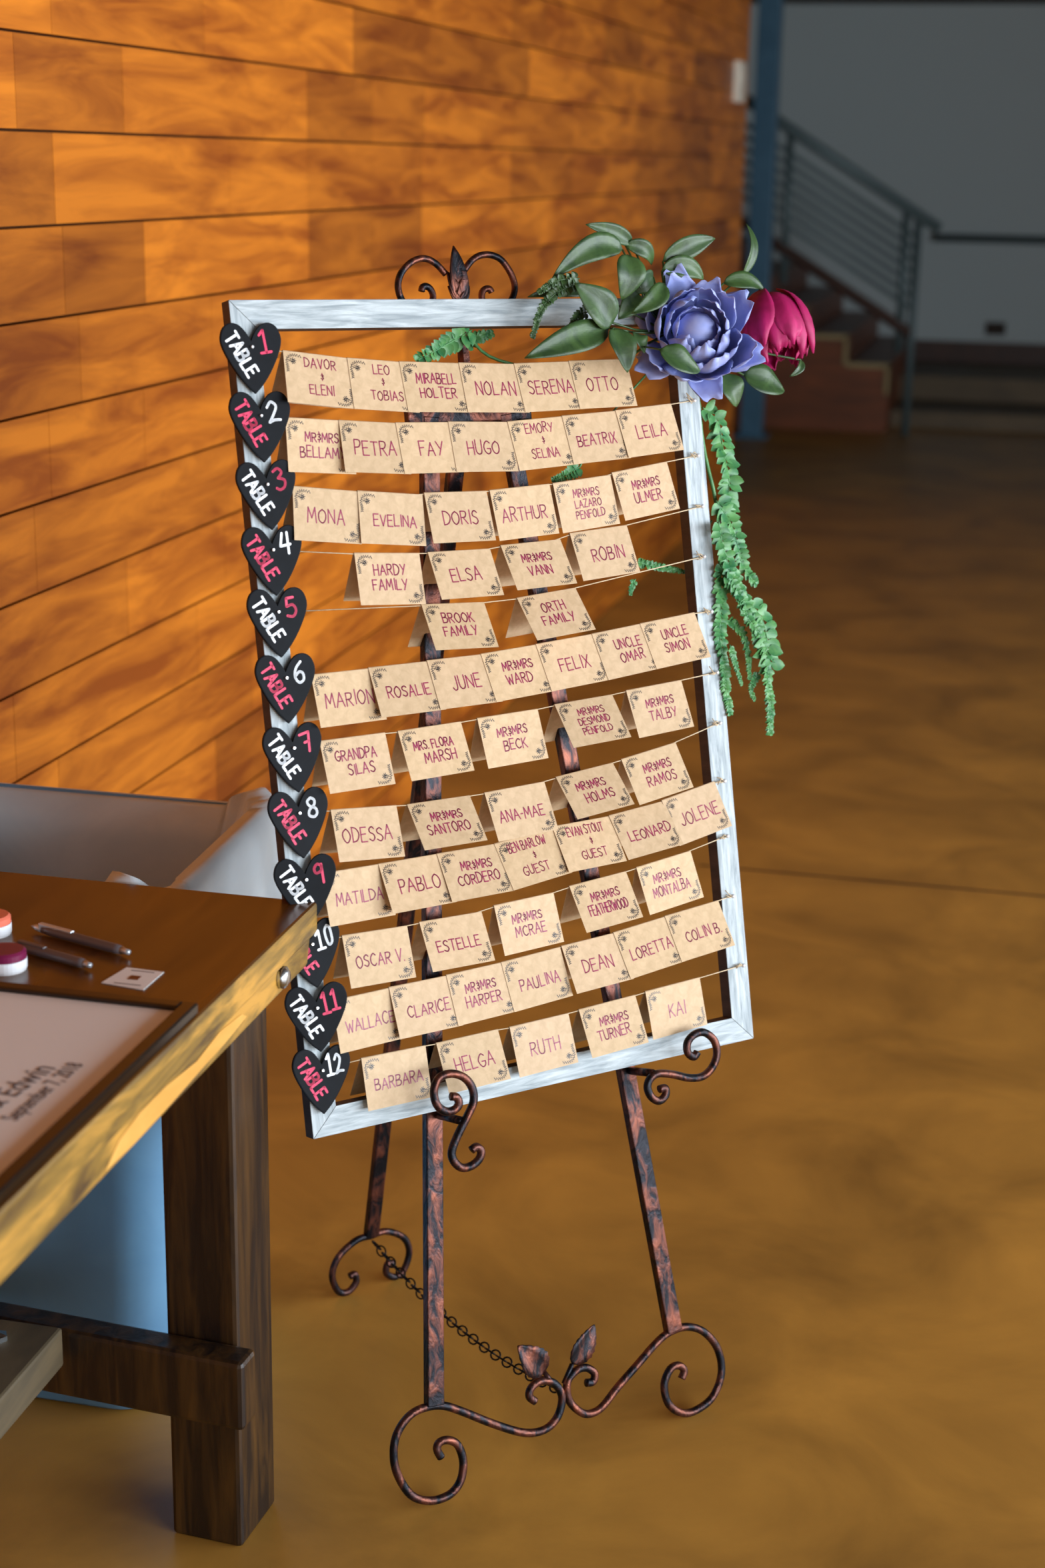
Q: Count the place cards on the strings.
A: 66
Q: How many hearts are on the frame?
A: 12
